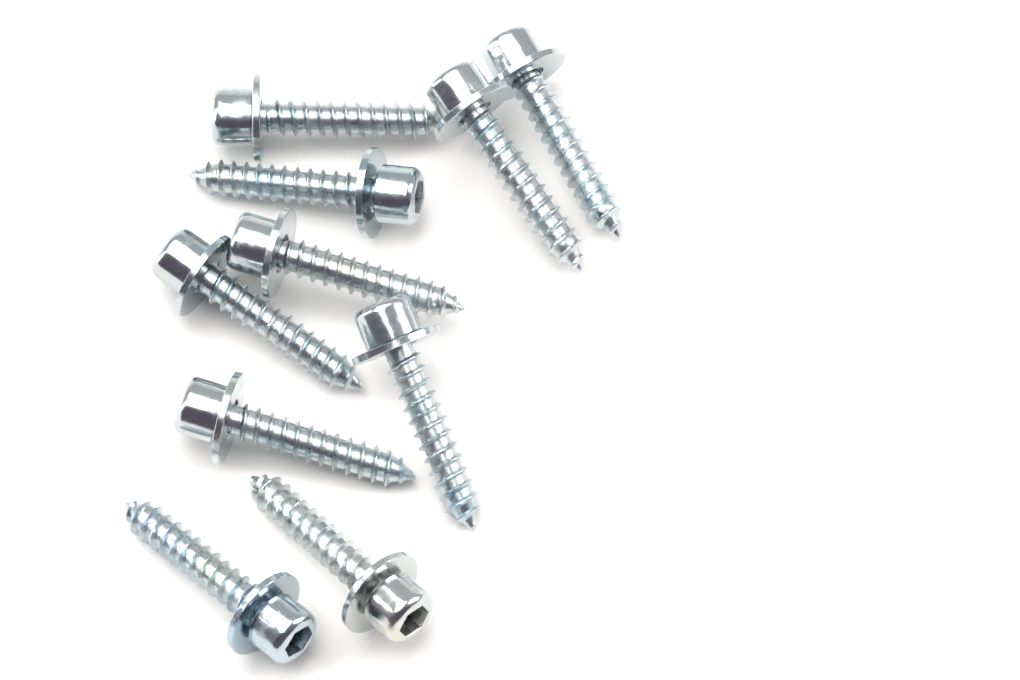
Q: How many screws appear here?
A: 10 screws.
